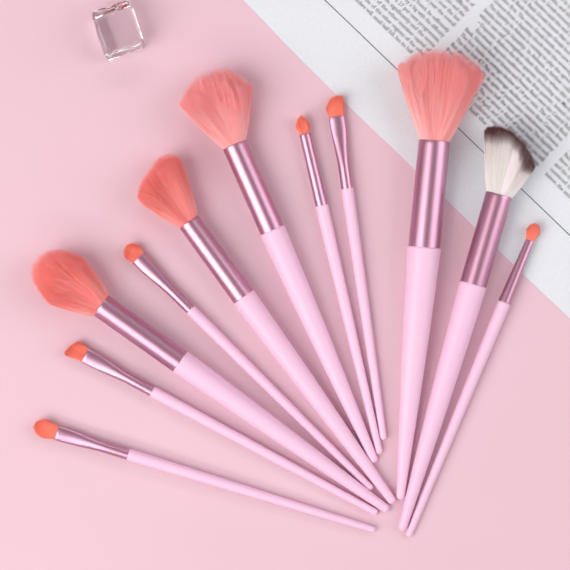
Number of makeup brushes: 11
